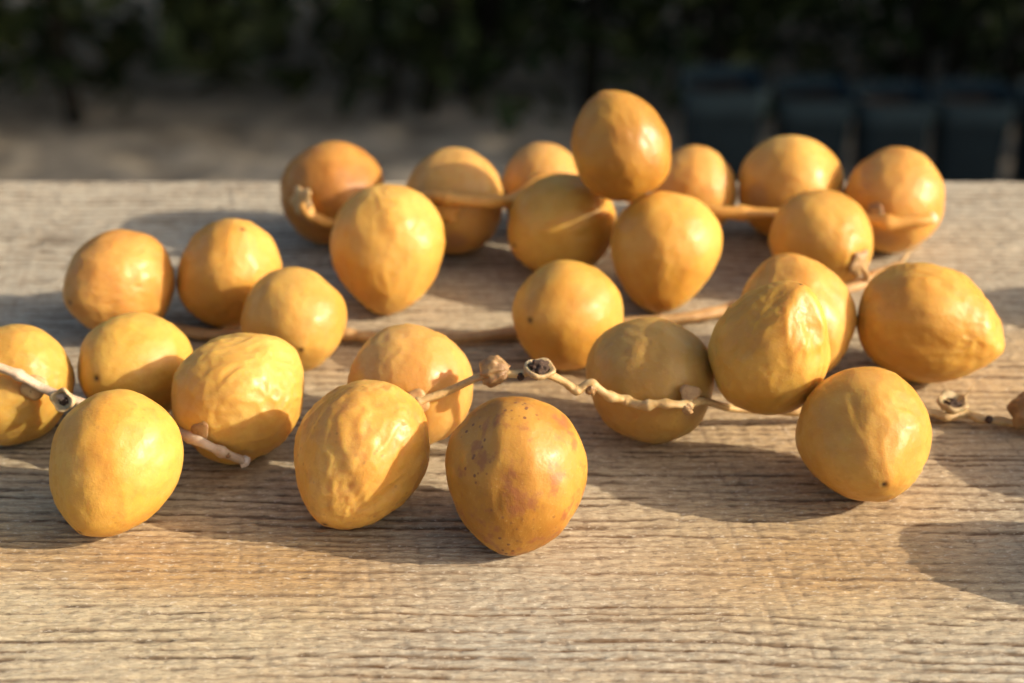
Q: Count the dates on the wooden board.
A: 27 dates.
